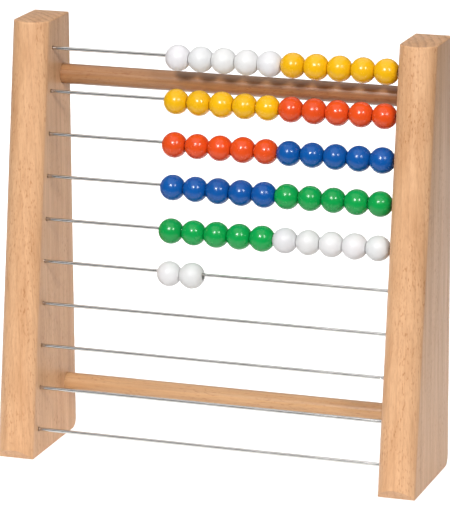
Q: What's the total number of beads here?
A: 52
